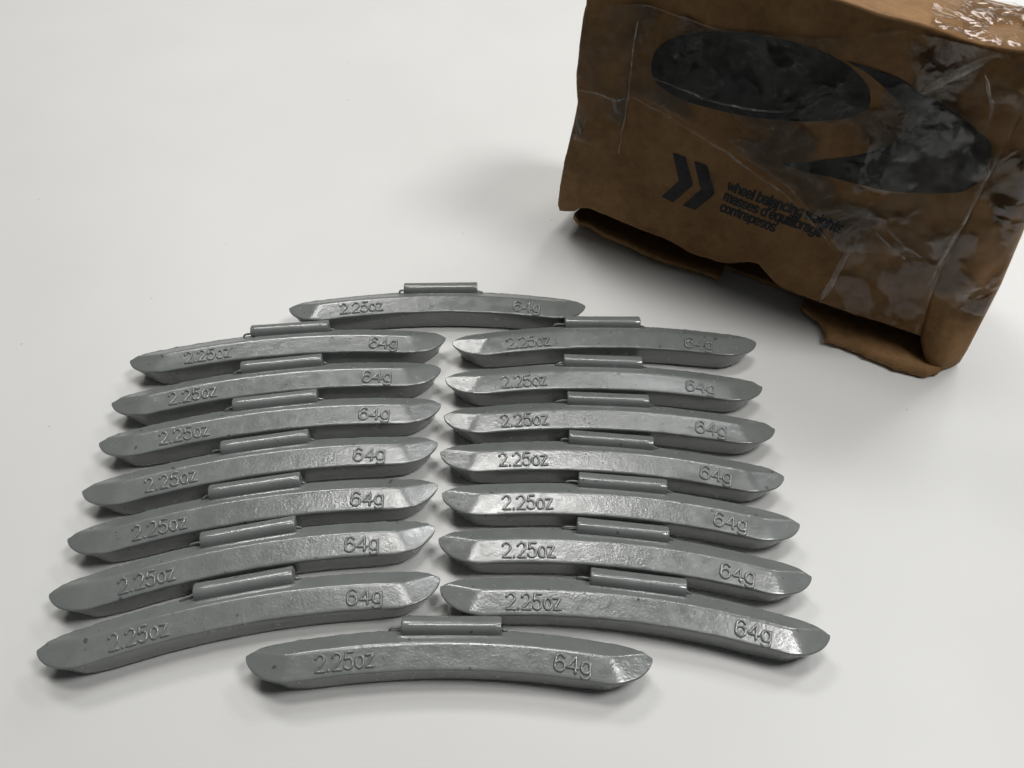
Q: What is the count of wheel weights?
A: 16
